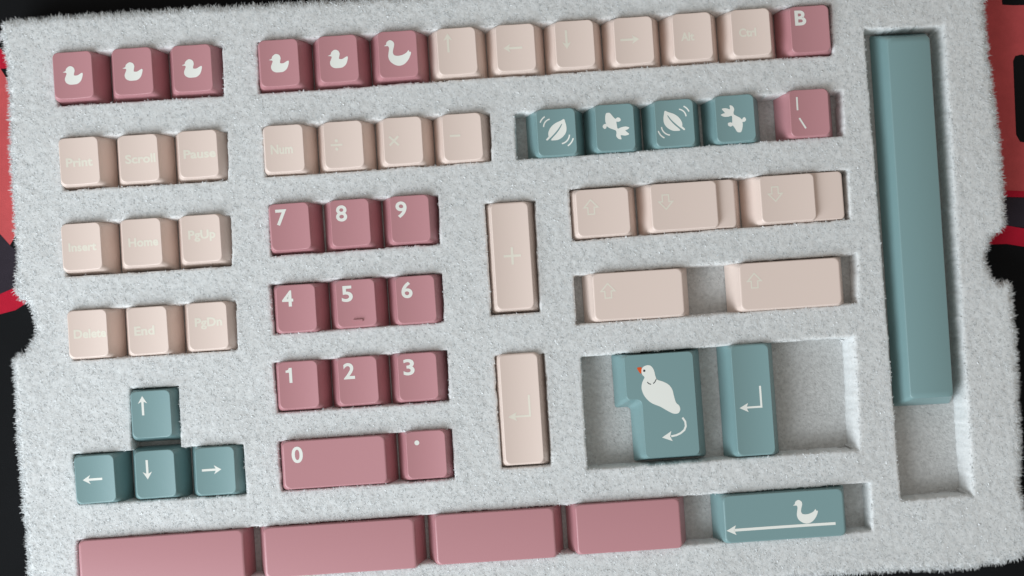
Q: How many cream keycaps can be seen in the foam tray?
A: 26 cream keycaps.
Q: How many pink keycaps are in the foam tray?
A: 23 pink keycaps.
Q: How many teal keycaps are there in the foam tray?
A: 12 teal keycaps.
